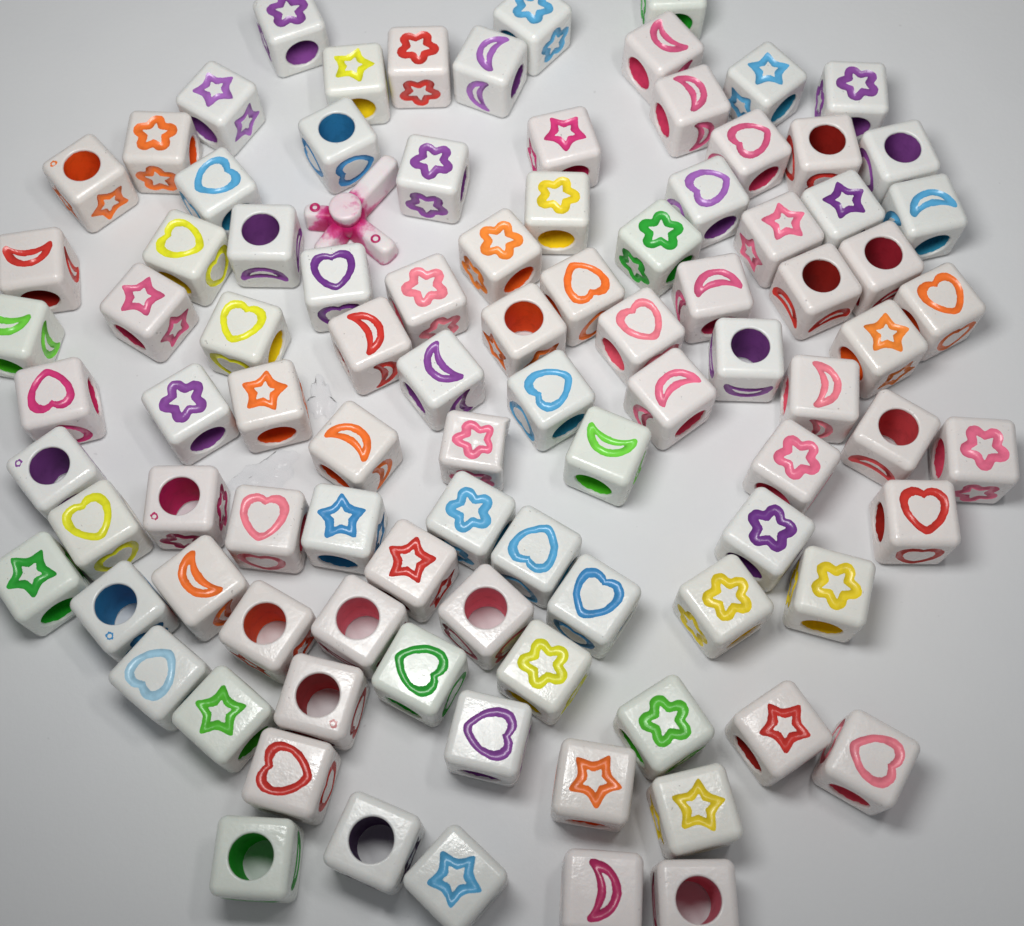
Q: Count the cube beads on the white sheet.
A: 94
